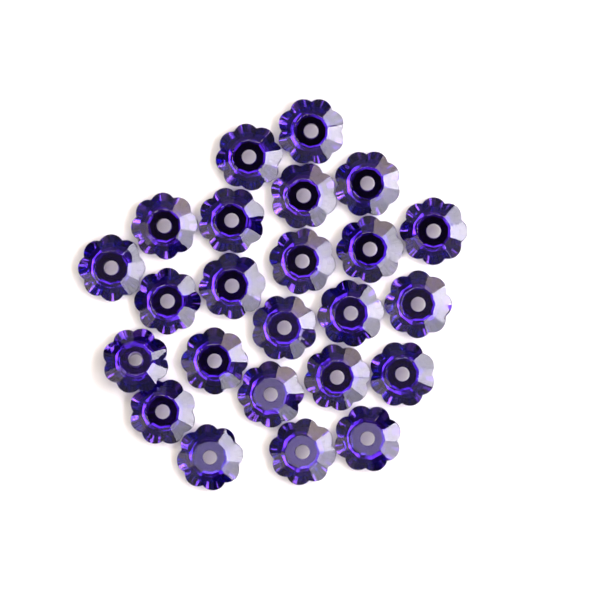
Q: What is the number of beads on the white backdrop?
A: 24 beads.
